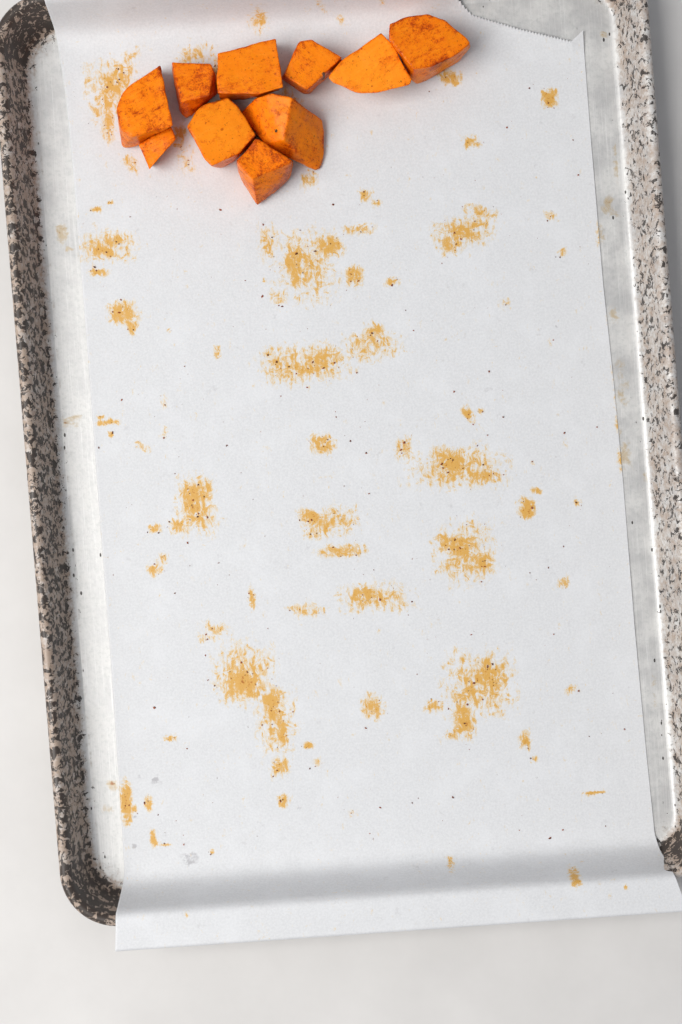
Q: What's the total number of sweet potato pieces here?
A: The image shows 10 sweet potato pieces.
